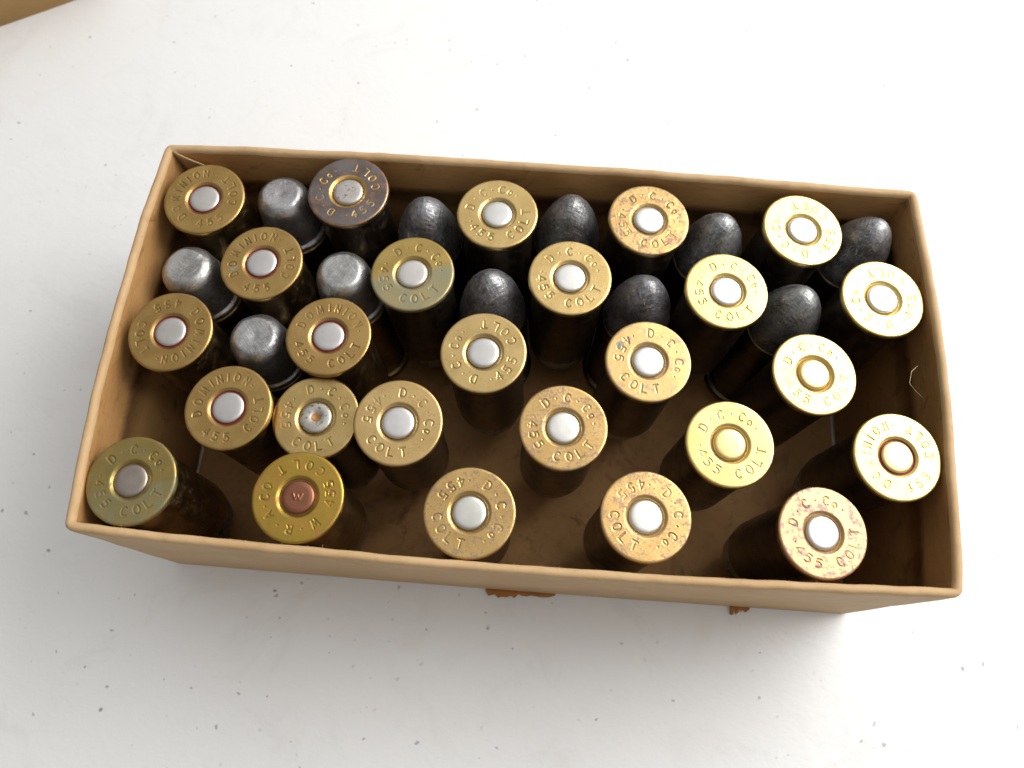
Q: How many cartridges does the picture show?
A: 37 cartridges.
